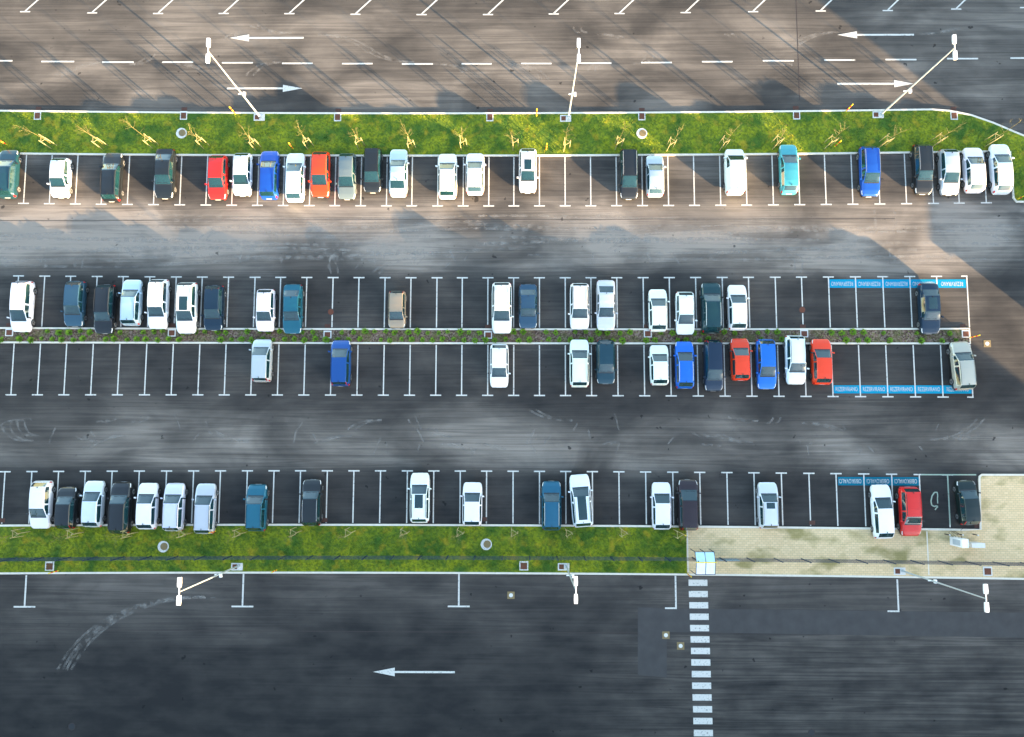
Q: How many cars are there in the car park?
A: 75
